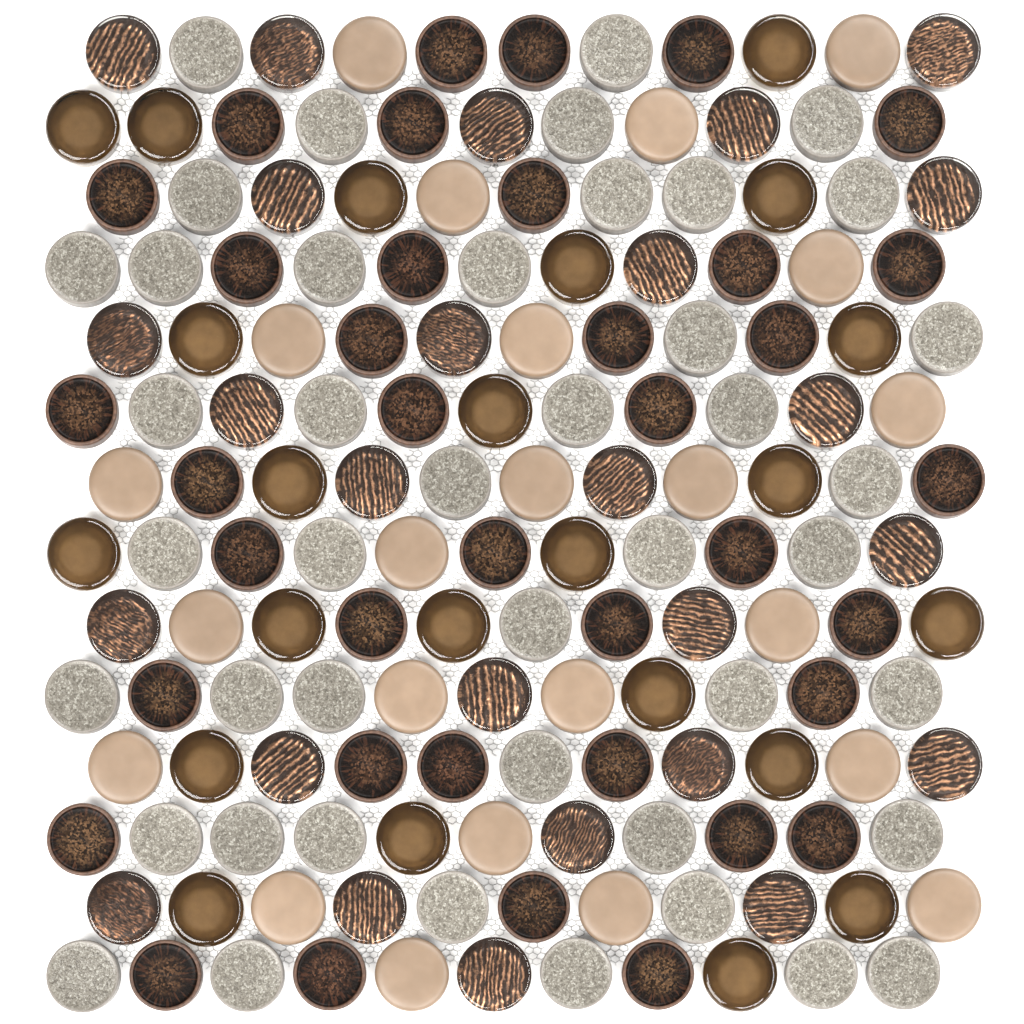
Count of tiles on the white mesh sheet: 154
